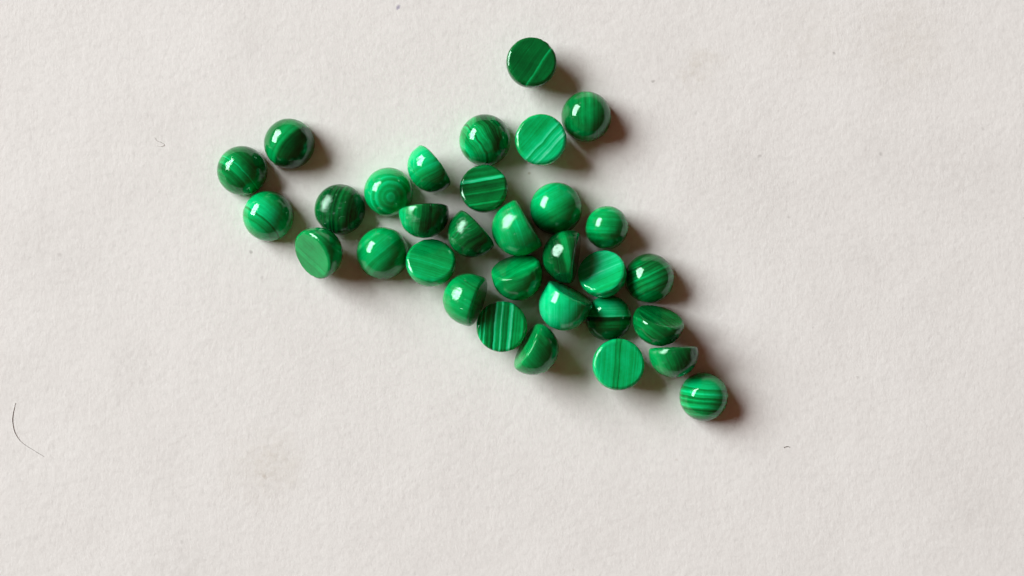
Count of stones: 32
